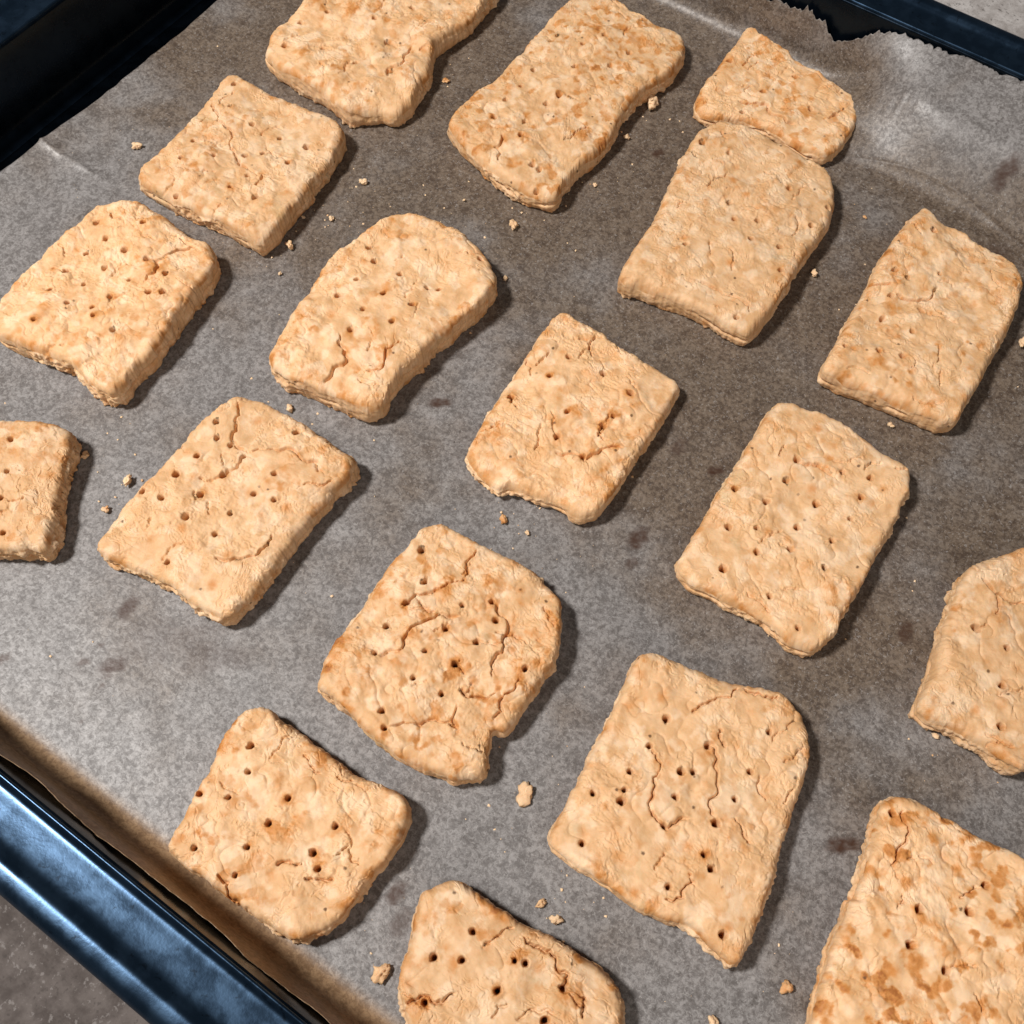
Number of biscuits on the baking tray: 18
